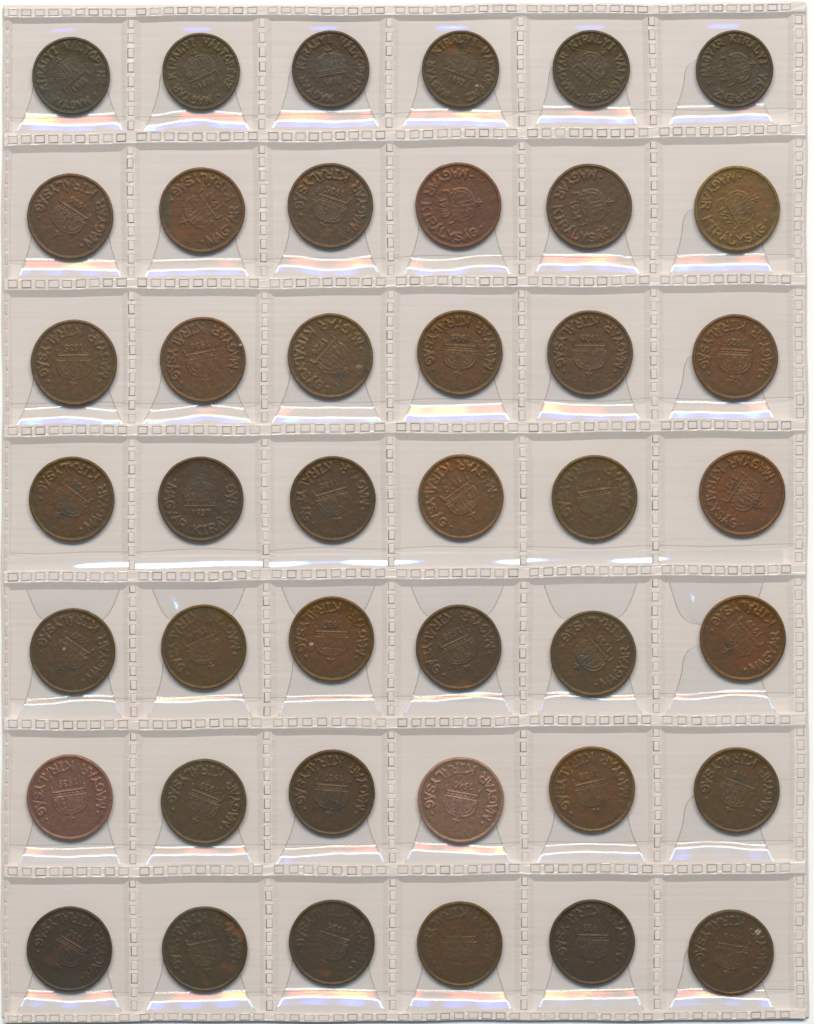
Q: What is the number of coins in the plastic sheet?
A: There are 42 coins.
